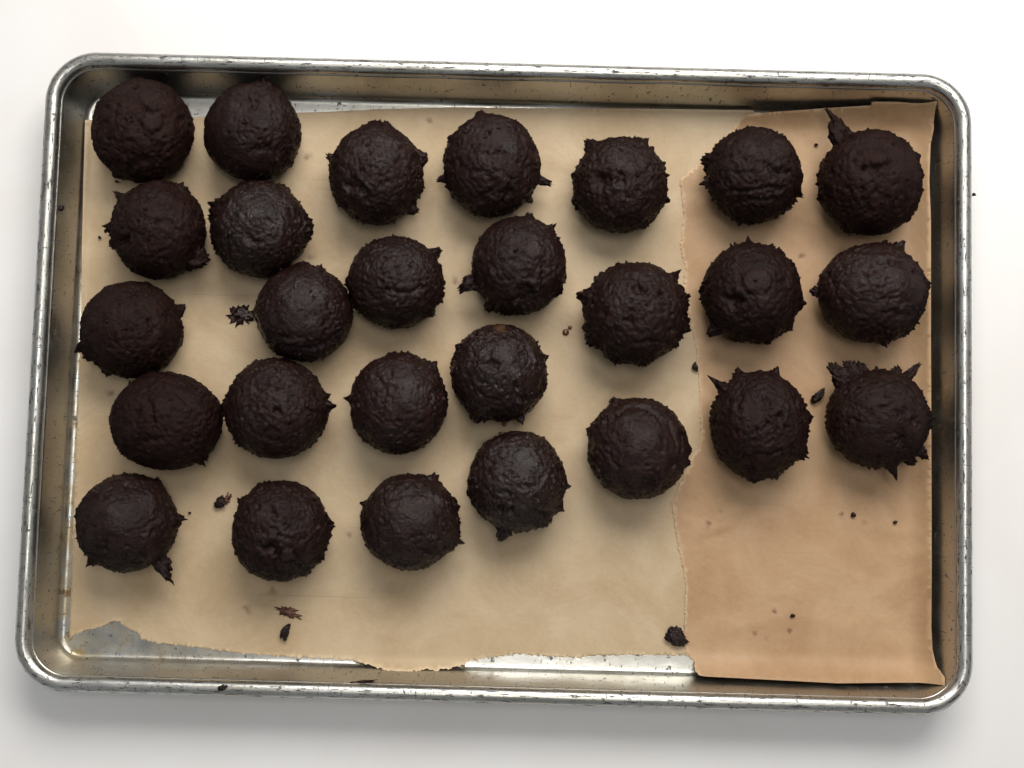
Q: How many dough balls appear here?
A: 27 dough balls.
